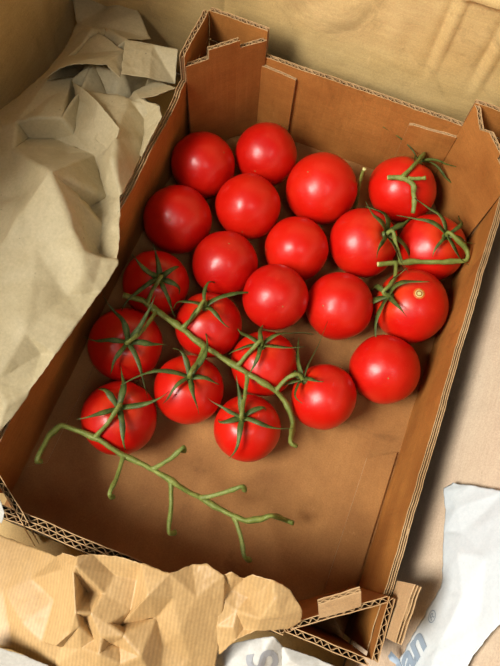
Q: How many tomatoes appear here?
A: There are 22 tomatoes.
